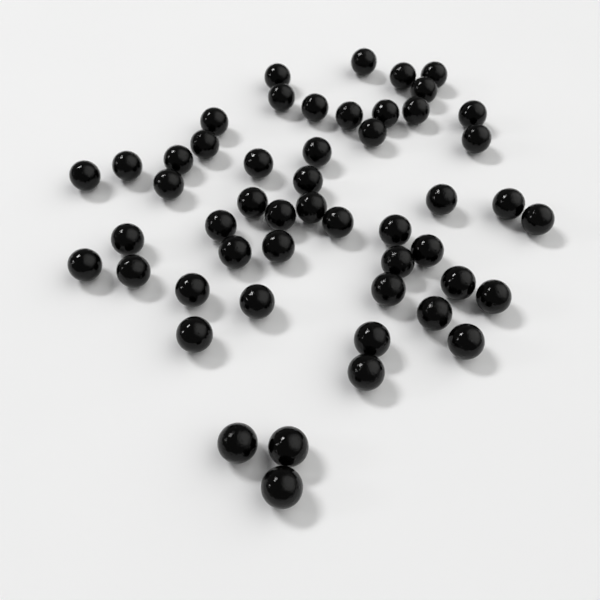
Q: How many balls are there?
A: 51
